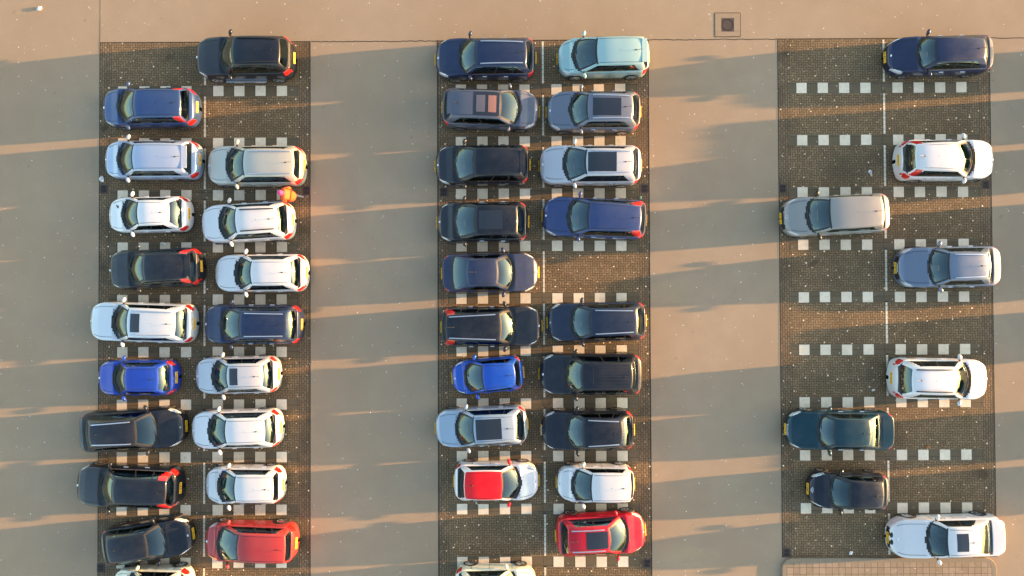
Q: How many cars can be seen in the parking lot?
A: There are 46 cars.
